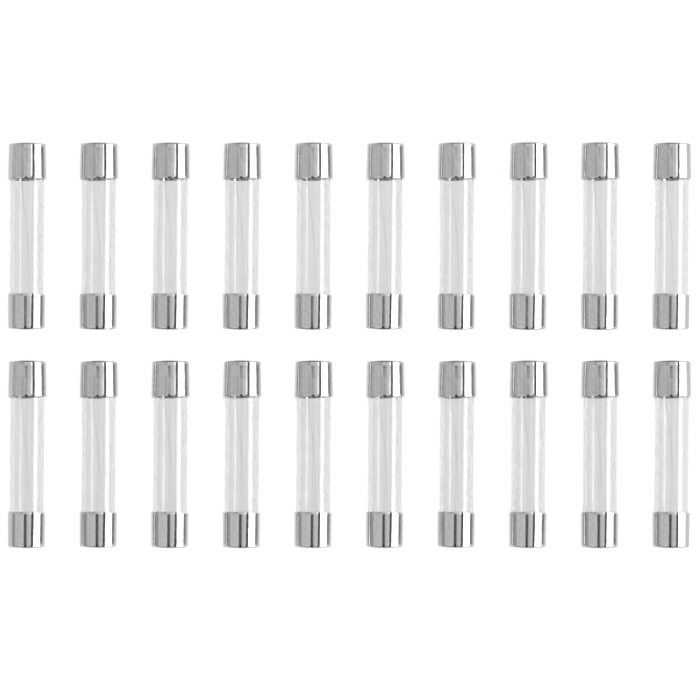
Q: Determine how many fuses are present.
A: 20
